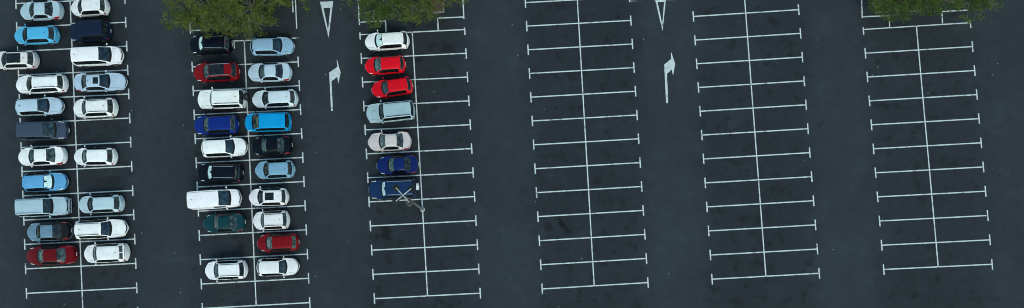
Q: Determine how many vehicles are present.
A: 46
